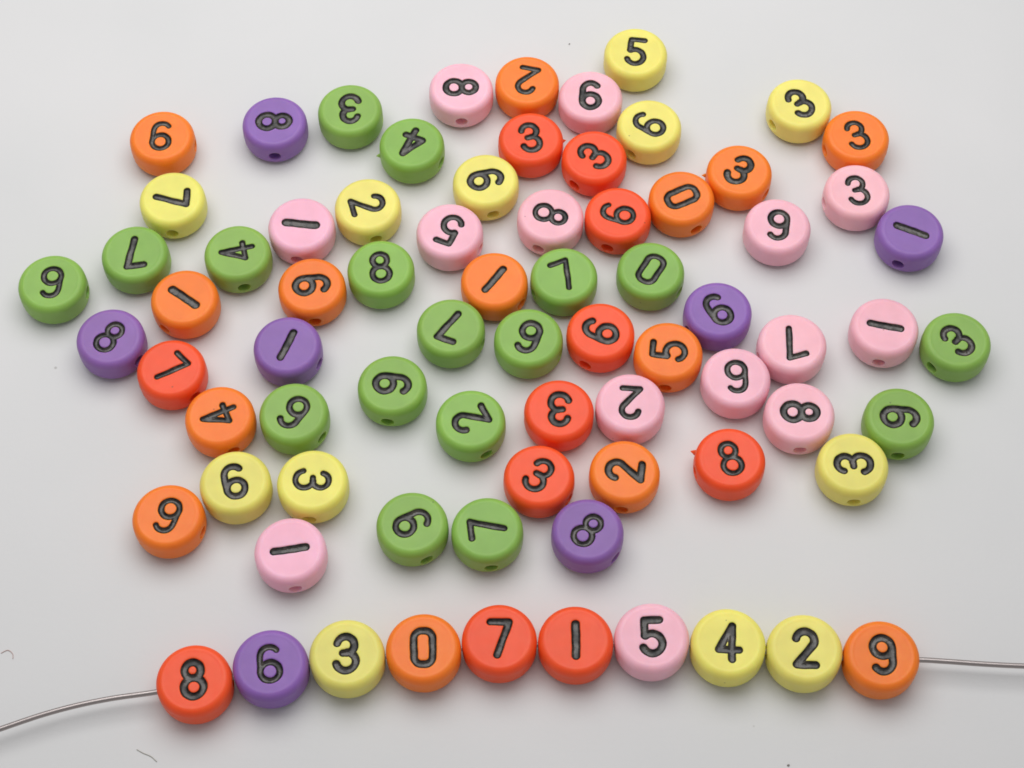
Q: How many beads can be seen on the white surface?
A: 75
